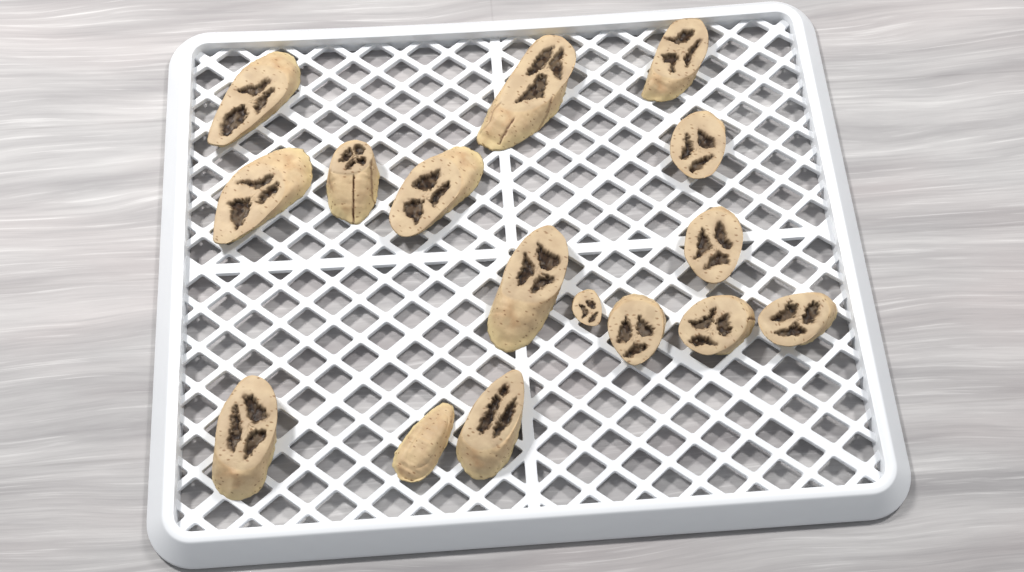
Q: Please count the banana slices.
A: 16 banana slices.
